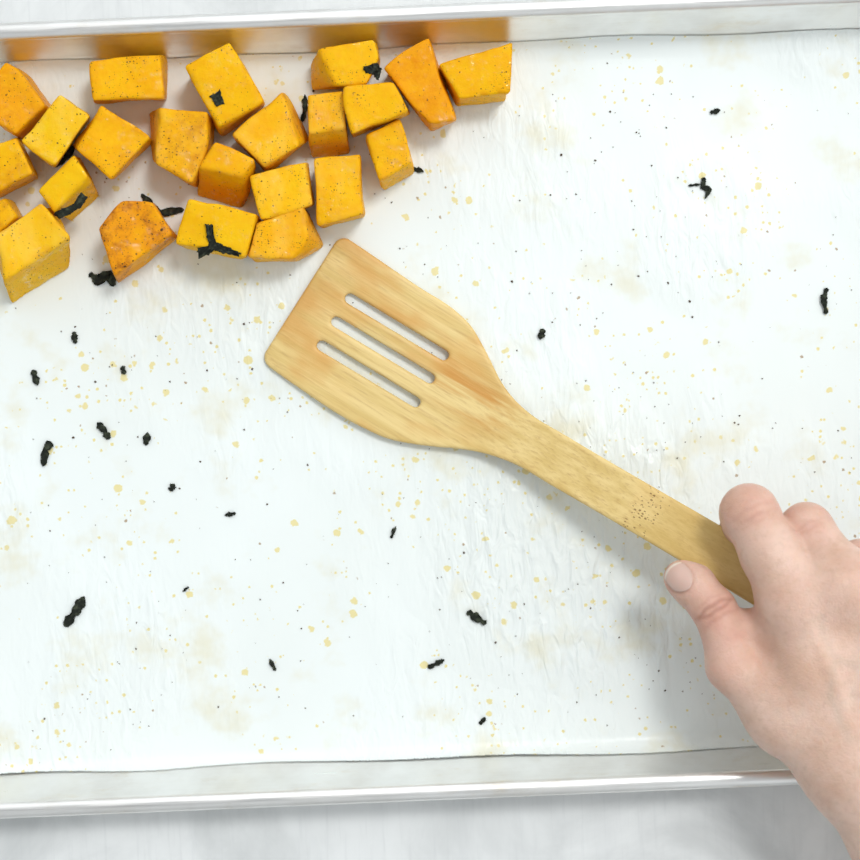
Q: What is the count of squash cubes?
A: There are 23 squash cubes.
